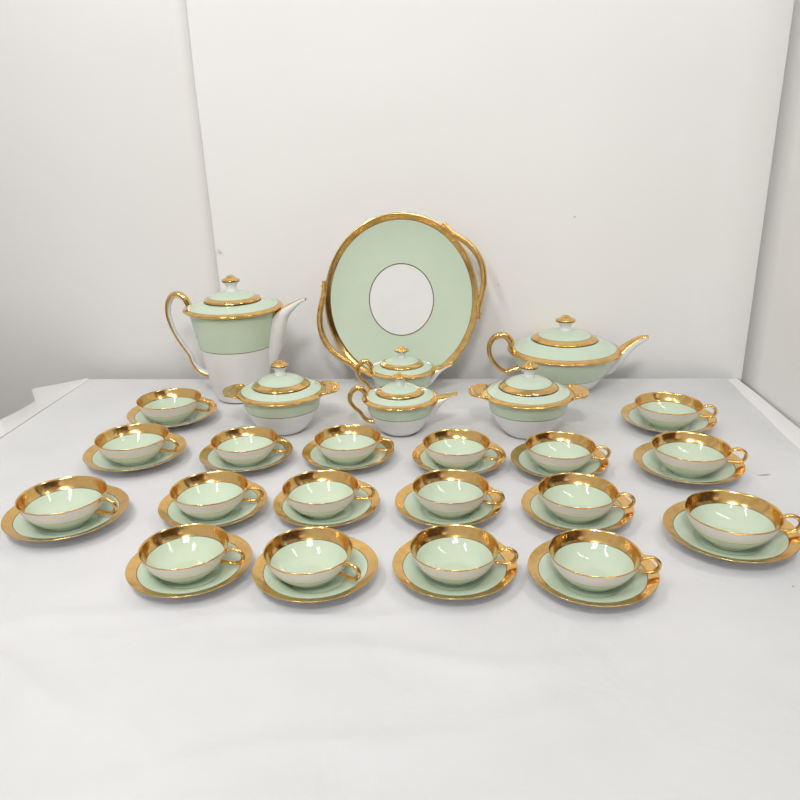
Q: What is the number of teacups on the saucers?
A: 18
